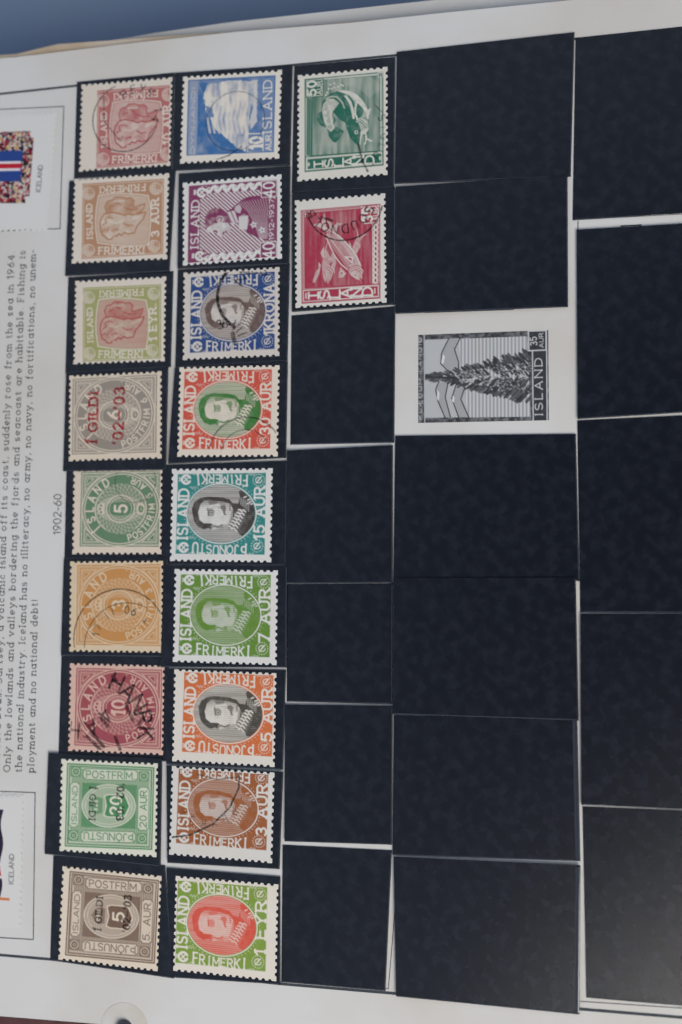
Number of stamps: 20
